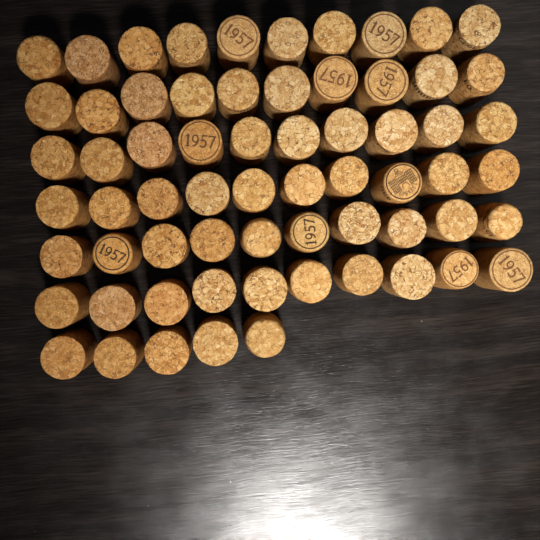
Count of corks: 65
